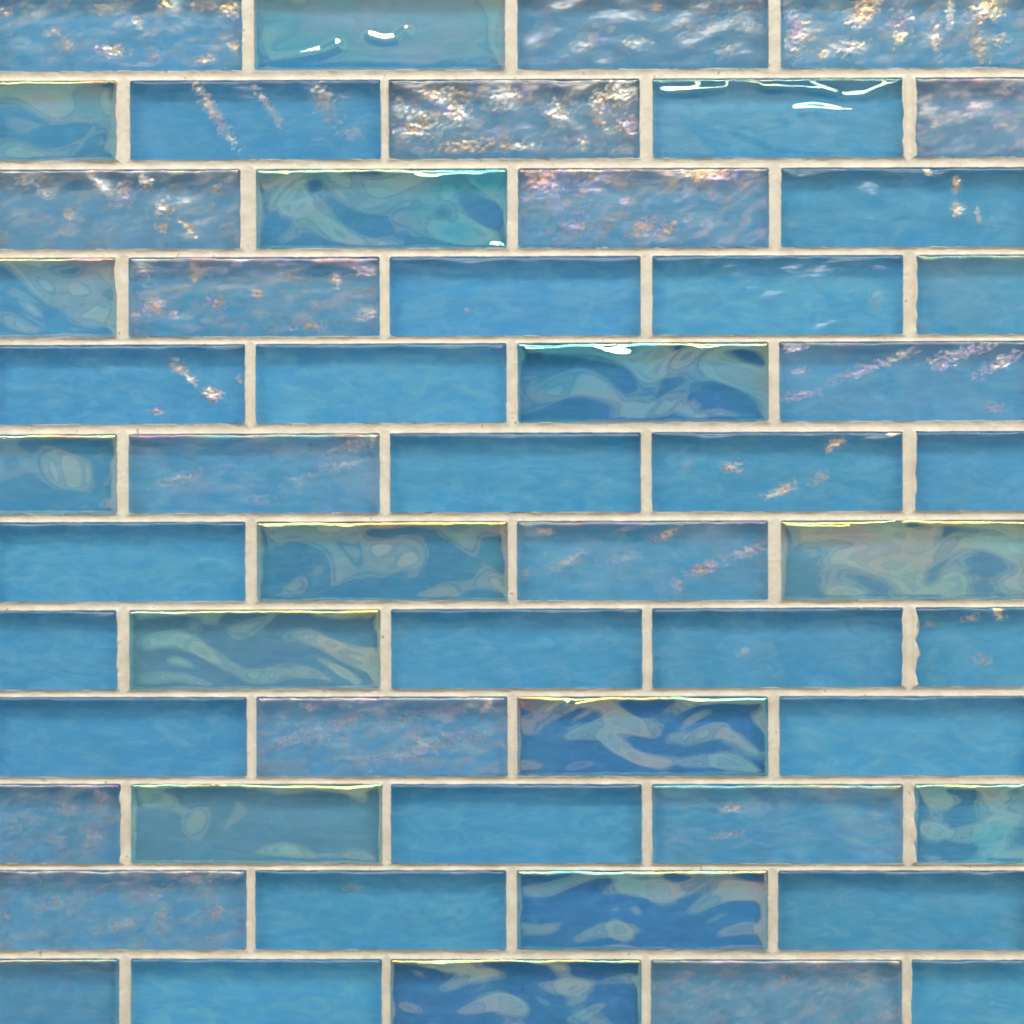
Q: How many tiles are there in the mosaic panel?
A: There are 54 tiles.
